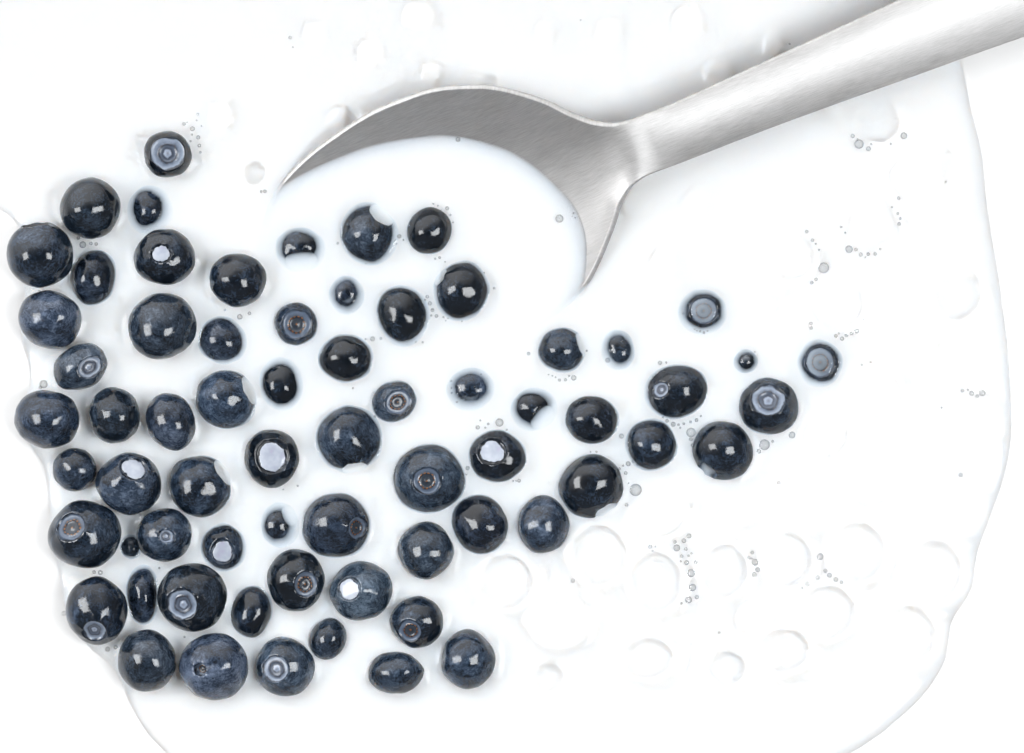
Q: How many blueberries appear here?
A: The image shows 67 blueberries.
